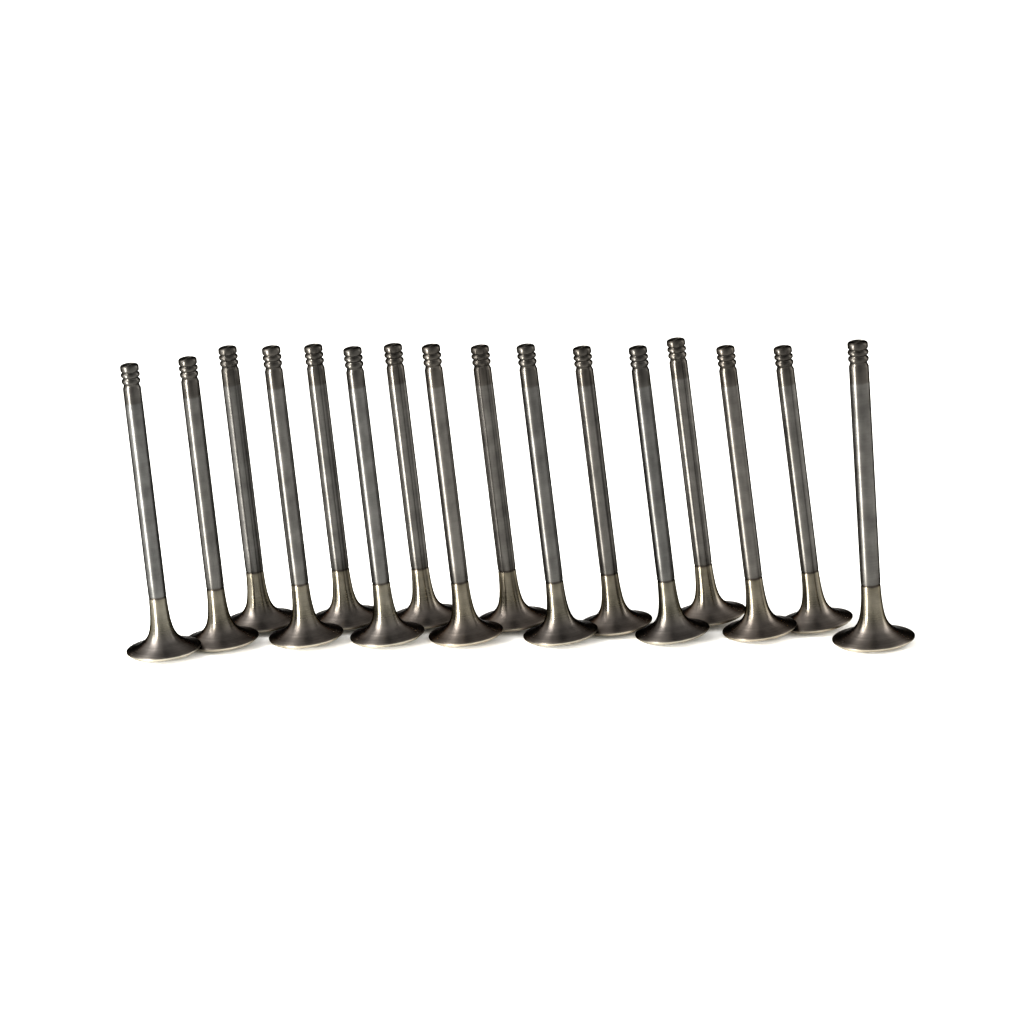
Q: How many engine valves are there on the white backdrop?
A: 16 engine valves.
